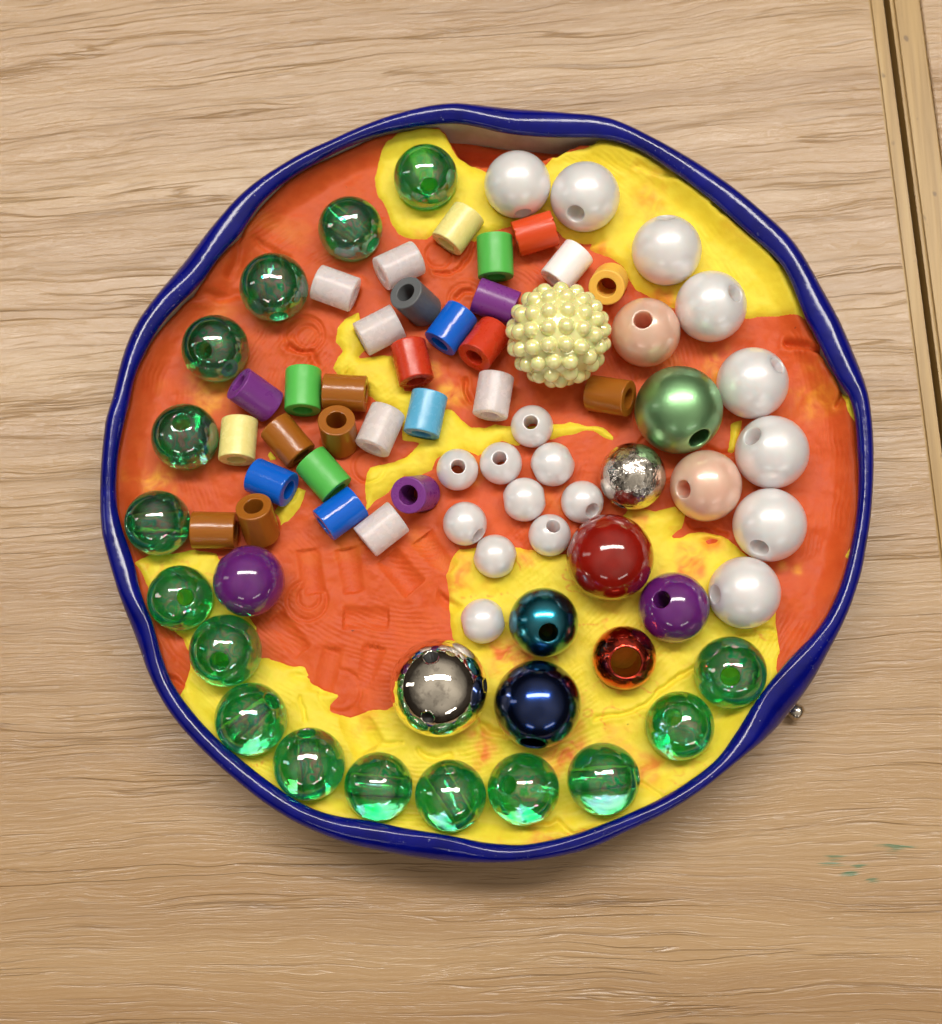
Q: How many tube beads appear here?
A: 30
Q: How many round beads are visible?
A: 46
